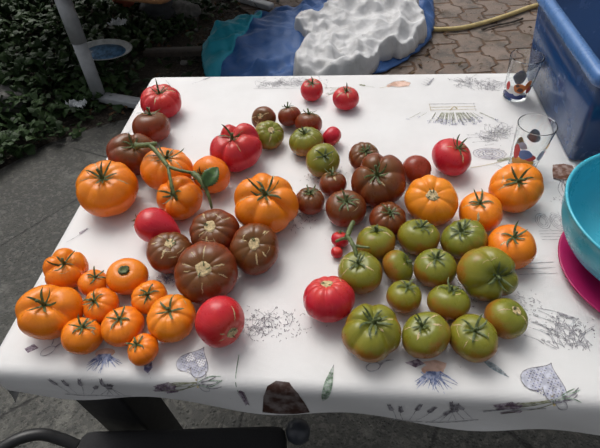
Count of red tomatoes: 11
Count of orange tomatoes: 19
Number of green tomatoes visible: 16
